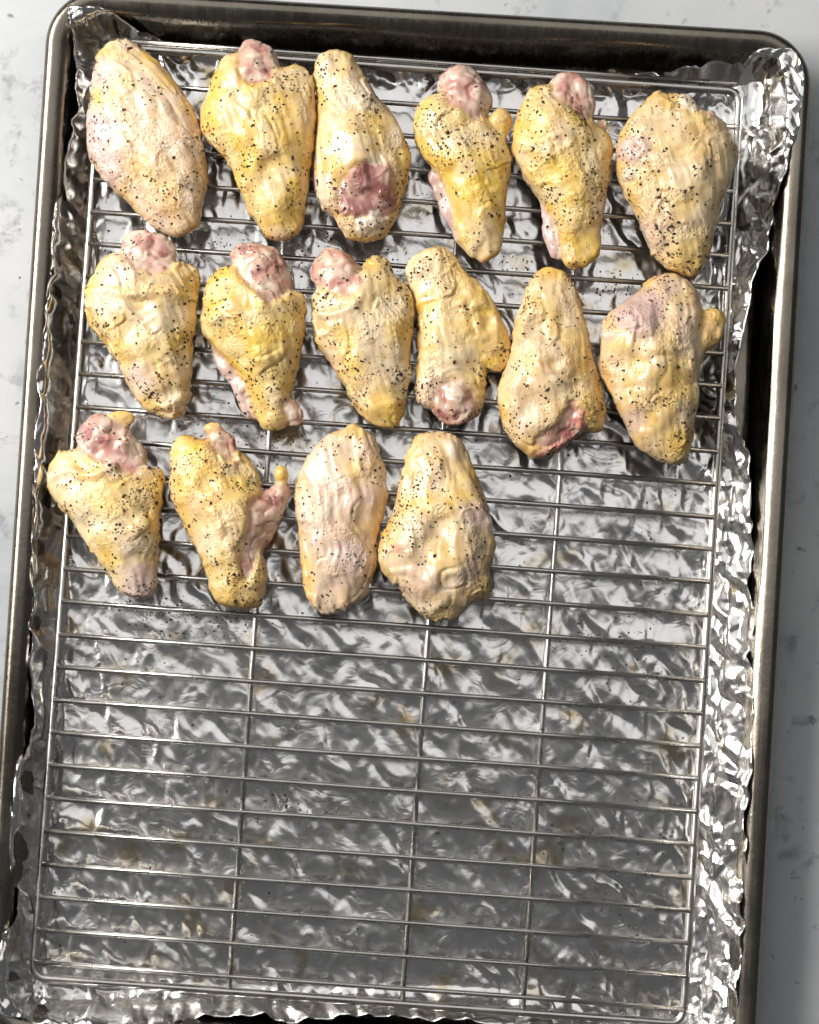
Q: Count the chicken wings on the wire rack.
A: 16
